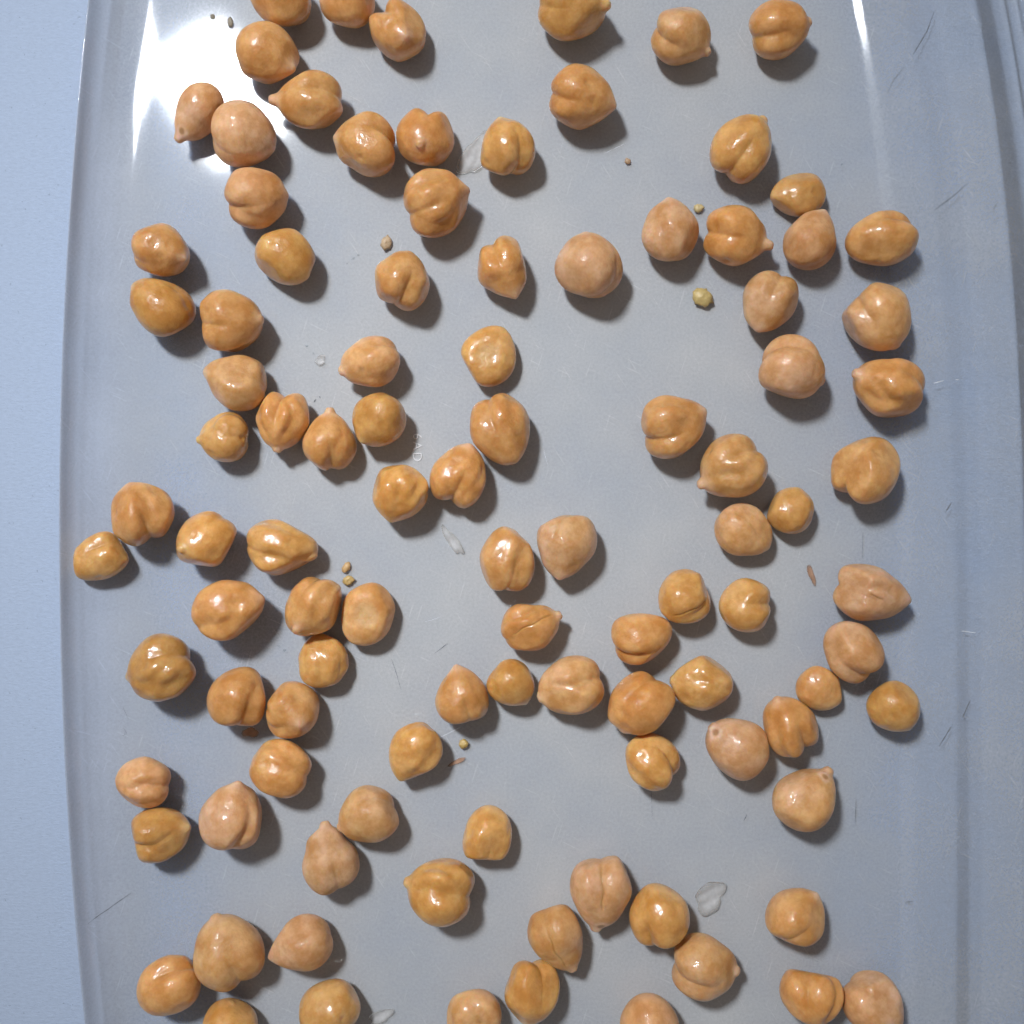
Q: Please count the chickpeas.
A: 102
